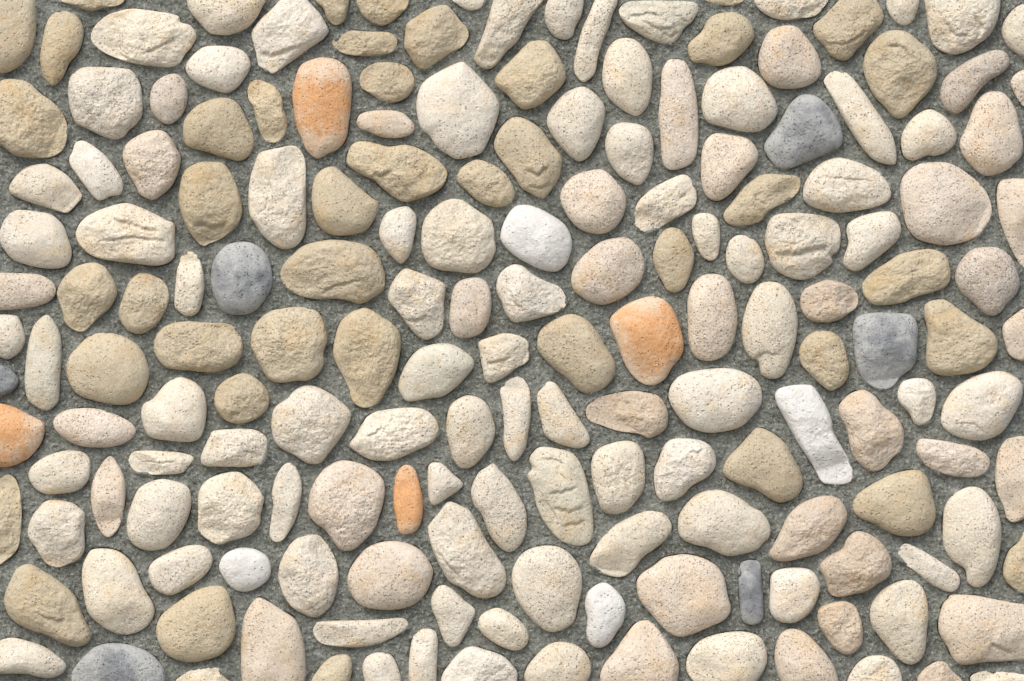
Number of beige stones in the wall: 164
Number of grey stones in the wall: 6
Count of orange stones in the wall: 4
